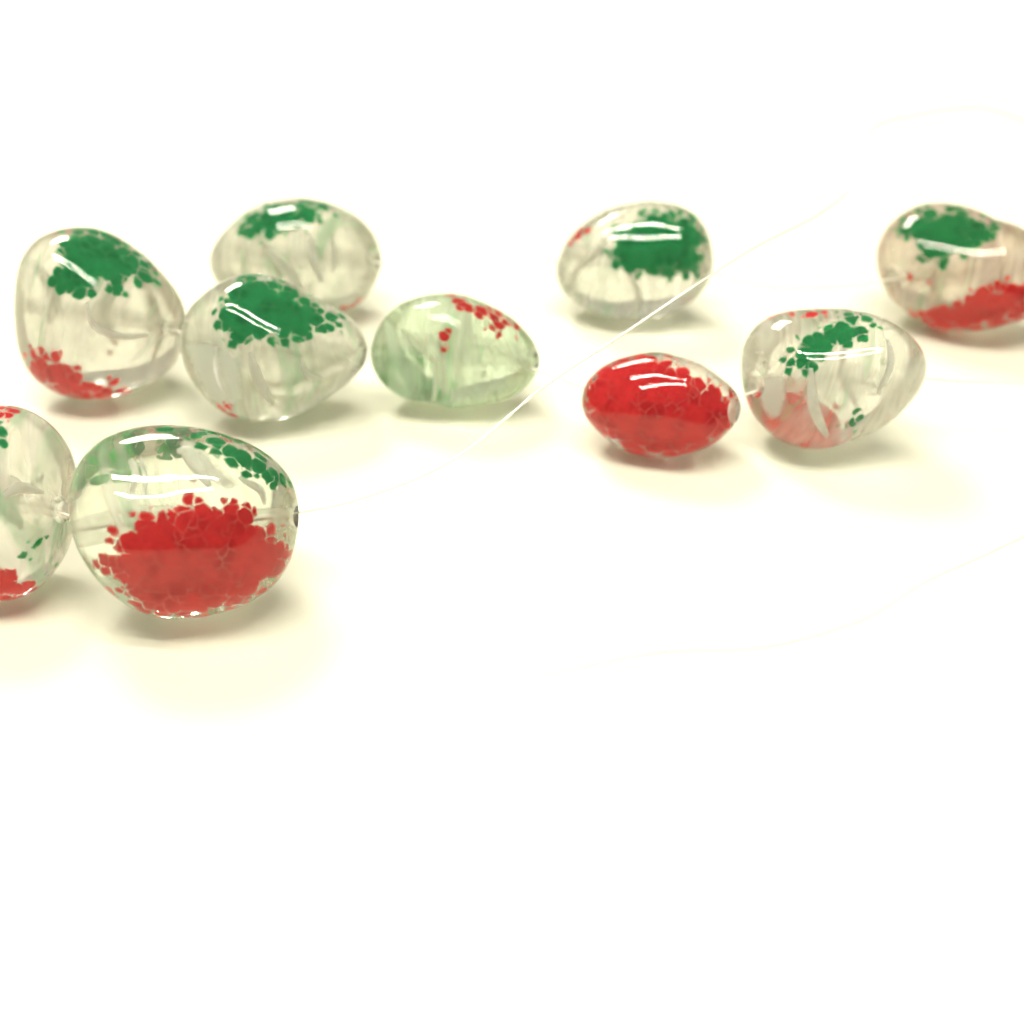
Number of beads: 10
